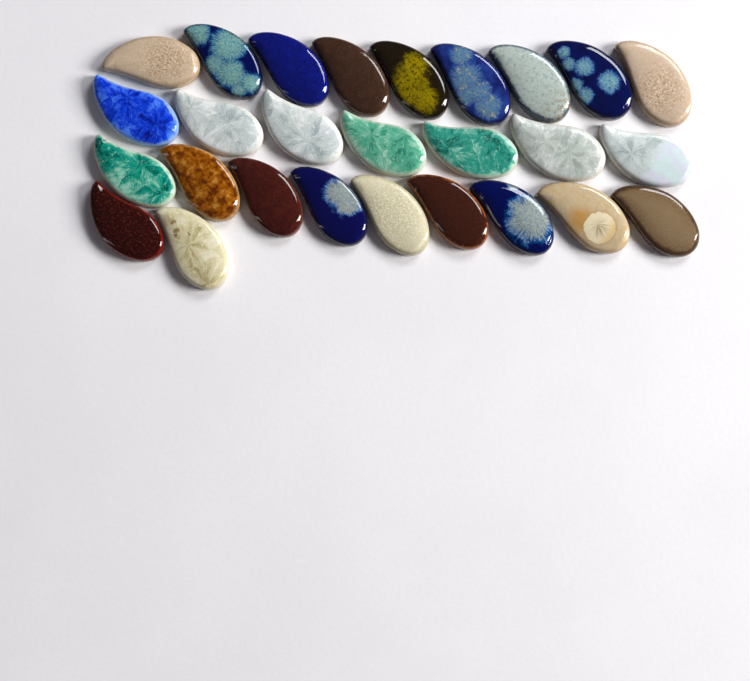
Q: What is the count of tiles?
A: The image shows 27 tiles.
